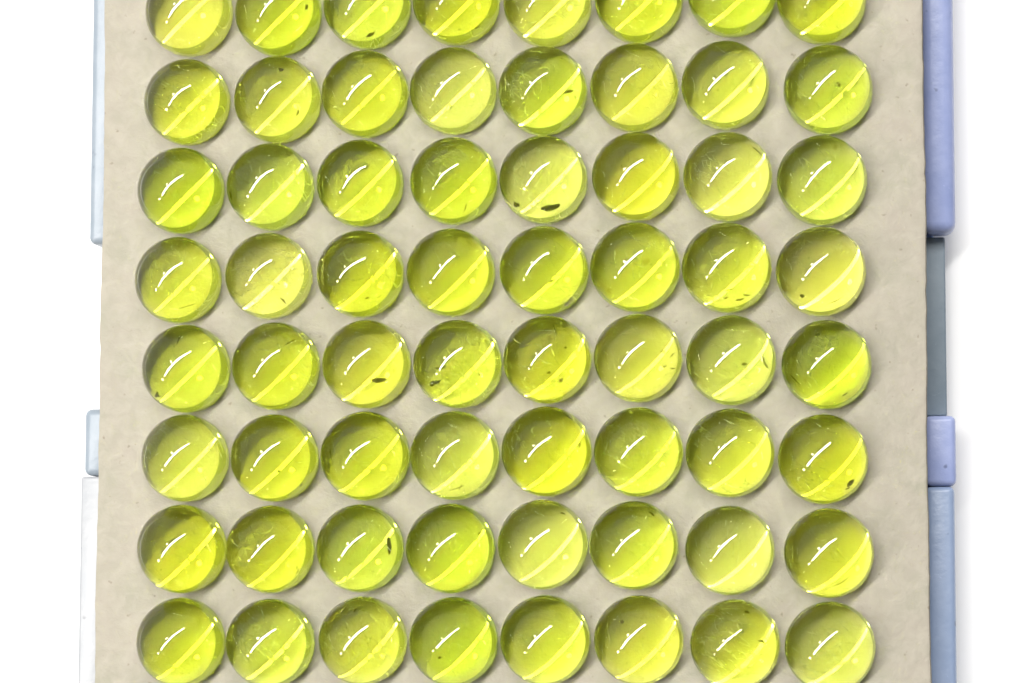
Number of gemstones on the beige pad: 64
